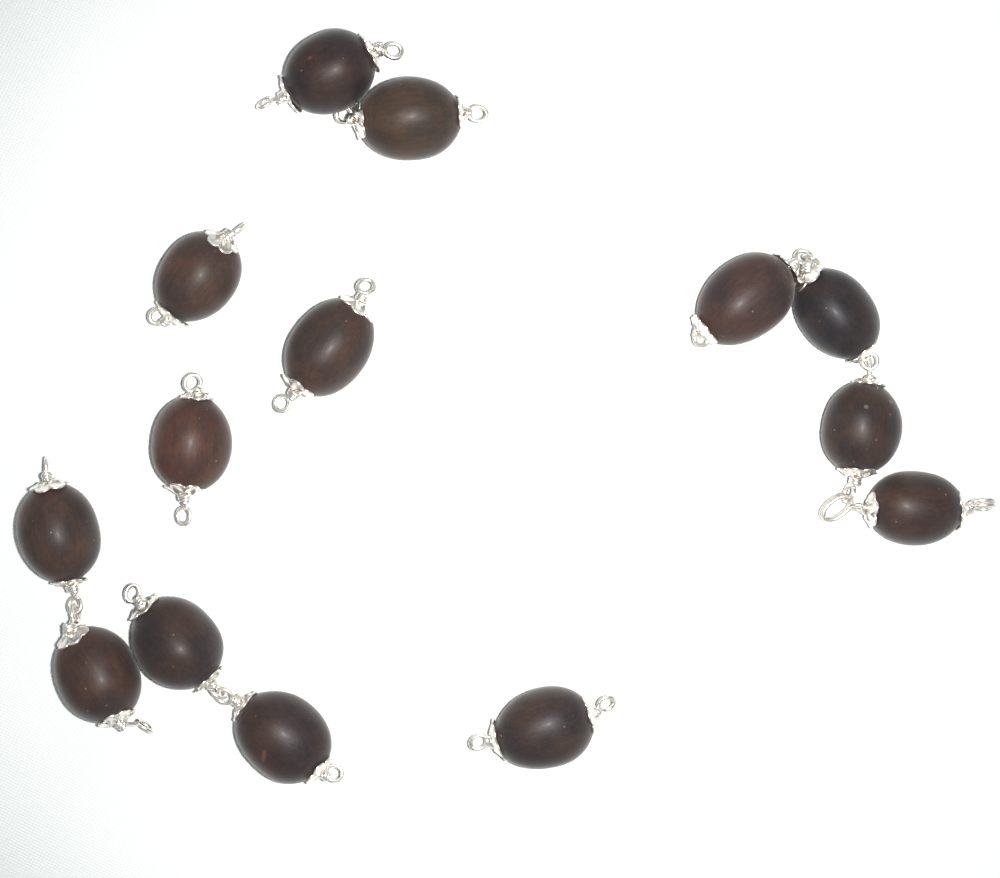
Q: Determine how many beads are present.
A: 14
